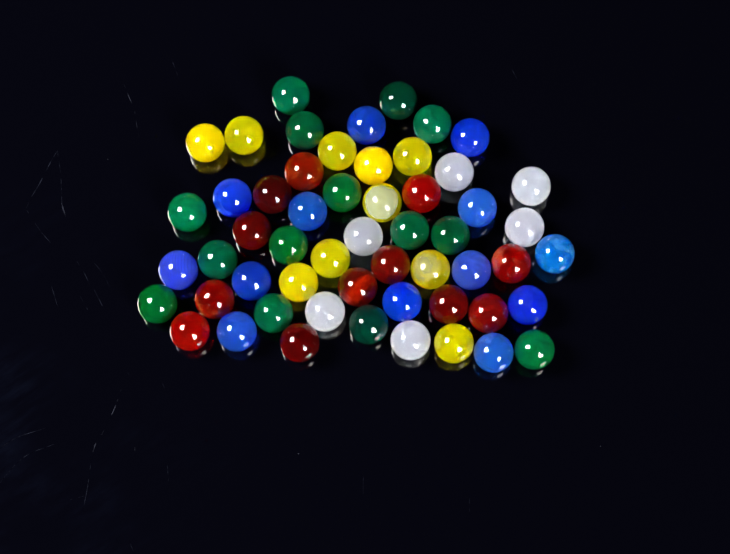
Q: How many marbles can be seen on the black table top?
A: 55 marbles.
